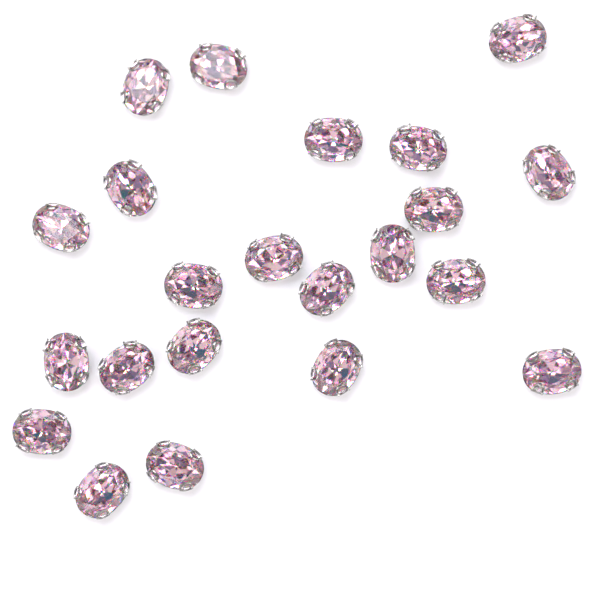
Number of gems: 22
